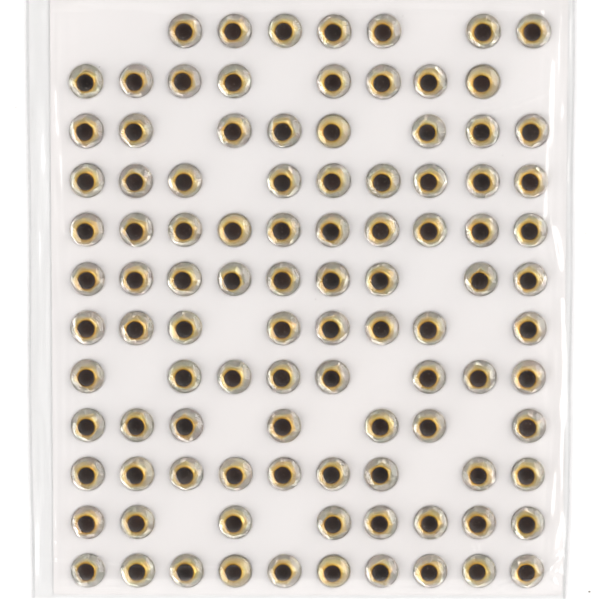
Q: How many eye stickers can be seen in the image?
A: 101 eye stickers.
